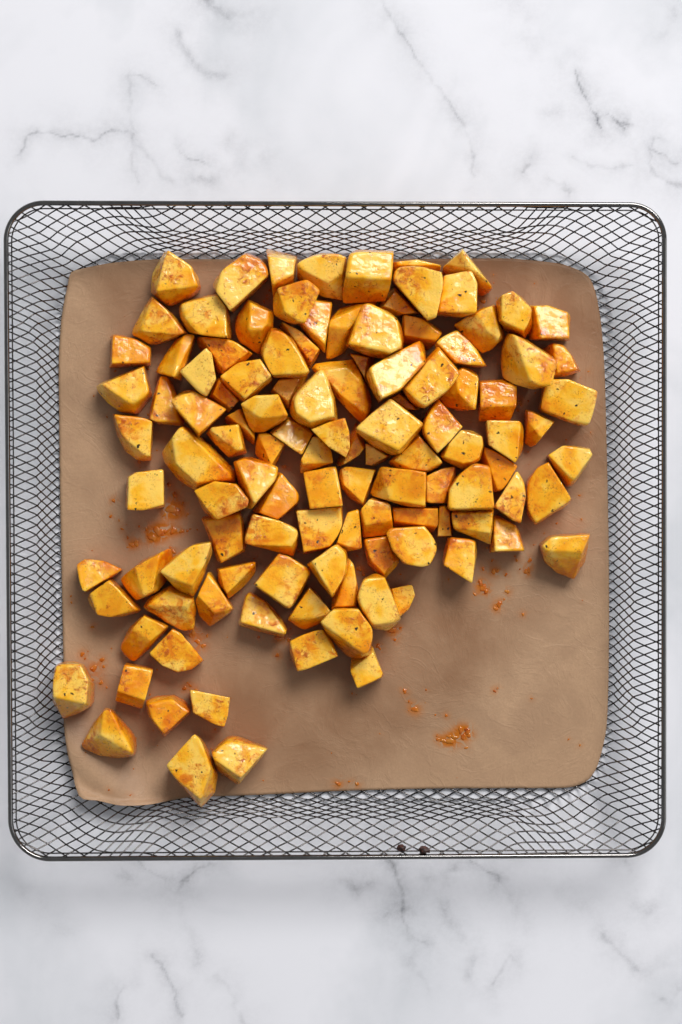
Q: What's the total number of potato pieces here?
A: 114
